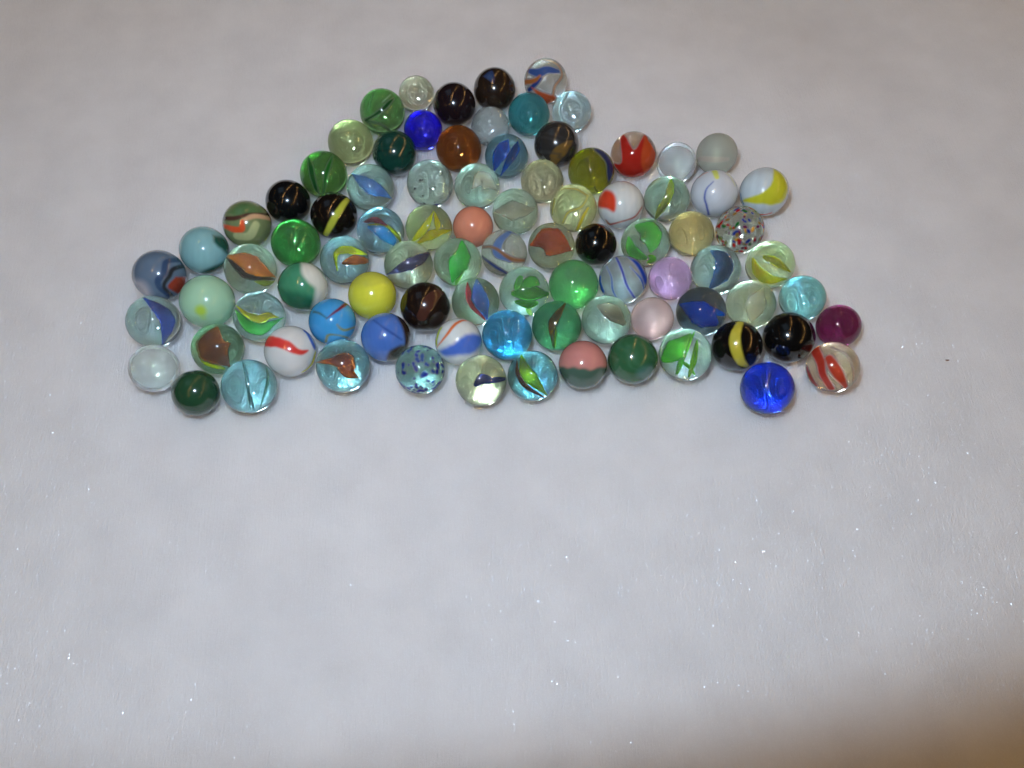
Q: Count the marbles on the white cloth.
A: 88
